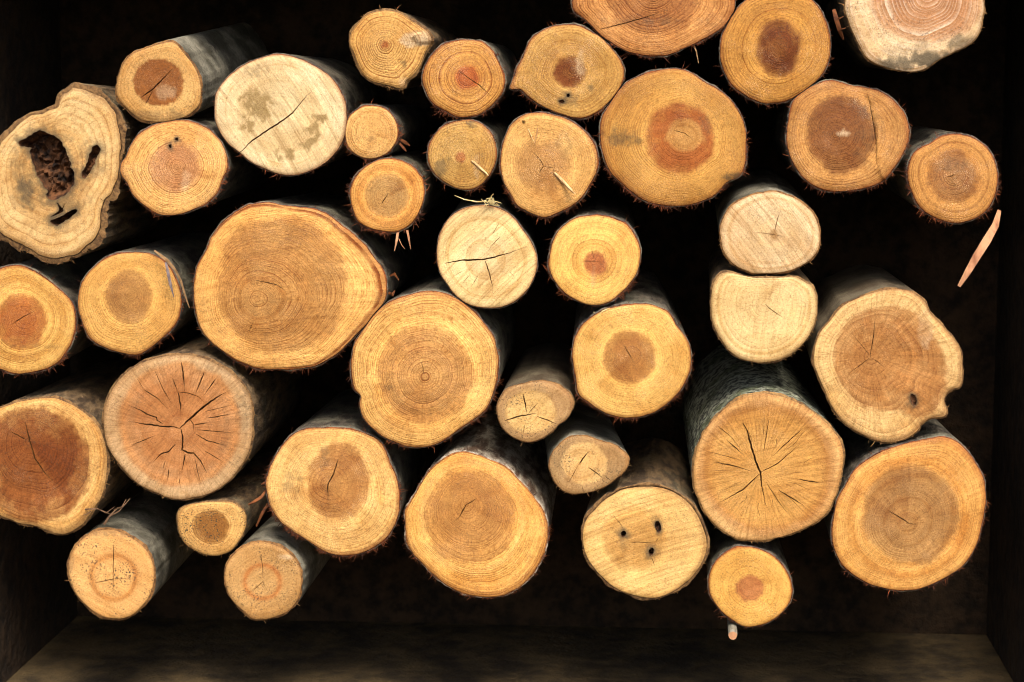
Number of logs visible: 40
